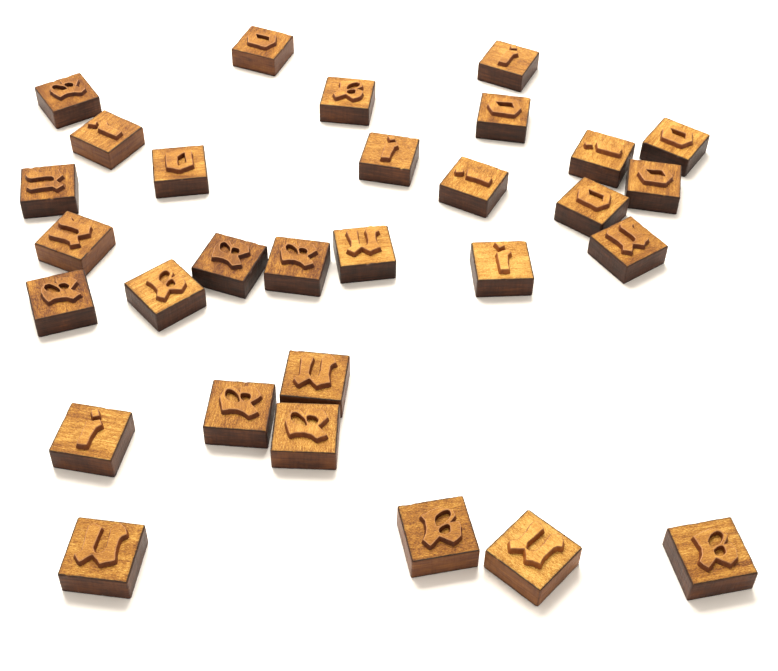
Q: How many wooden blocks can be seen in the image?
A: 30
